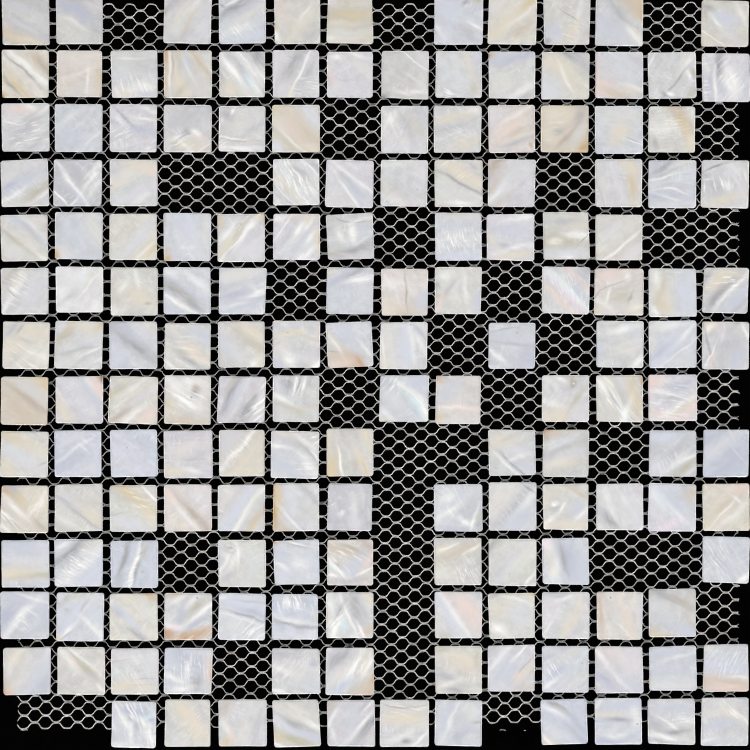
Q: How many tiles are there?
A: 163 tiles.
